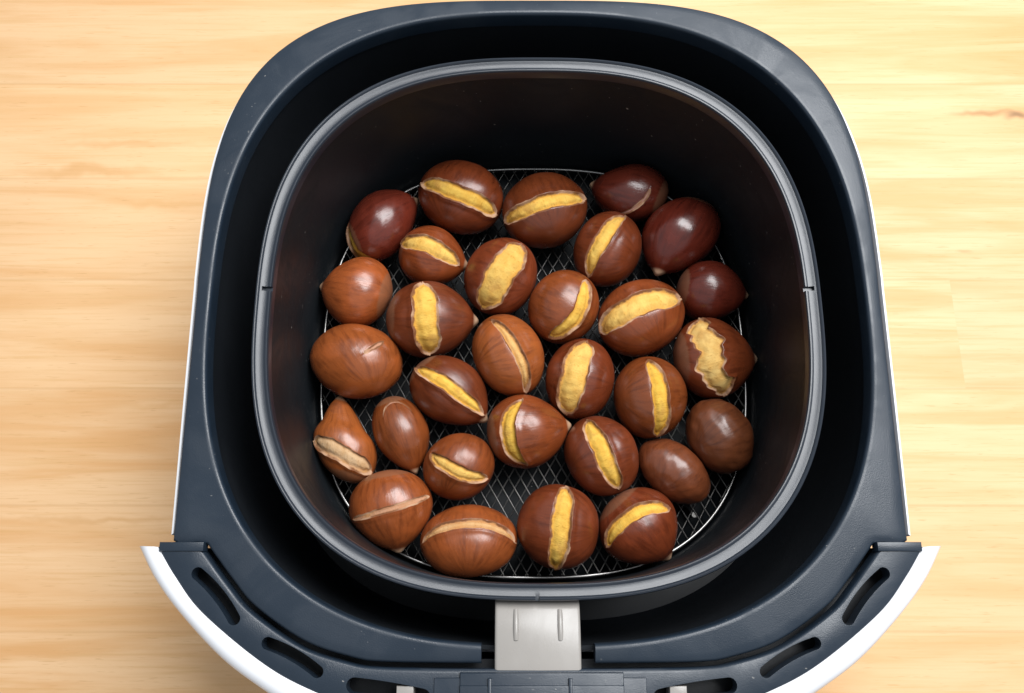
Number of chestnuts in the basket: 30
